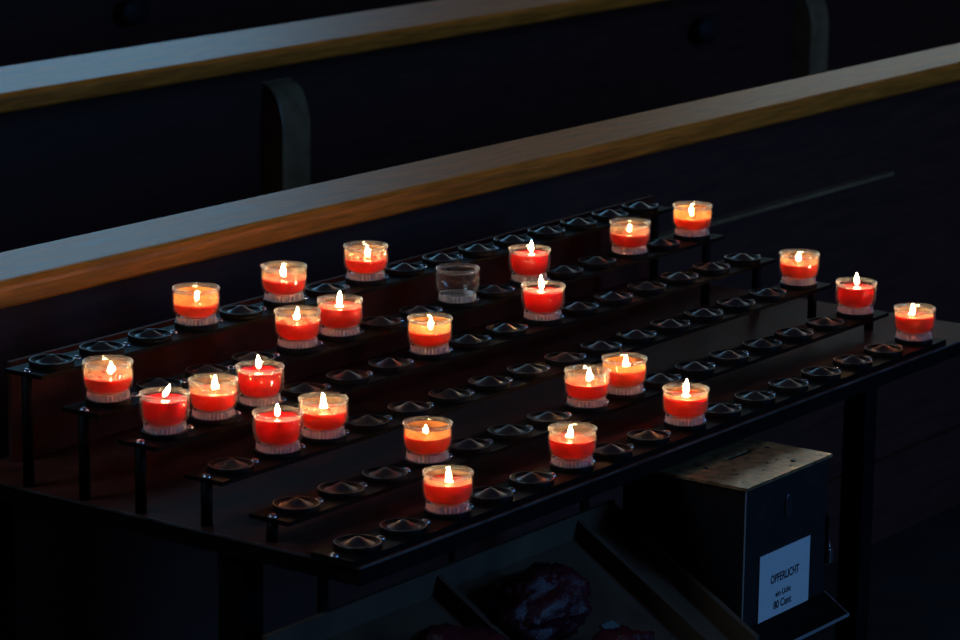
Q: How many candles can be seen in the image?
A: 25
